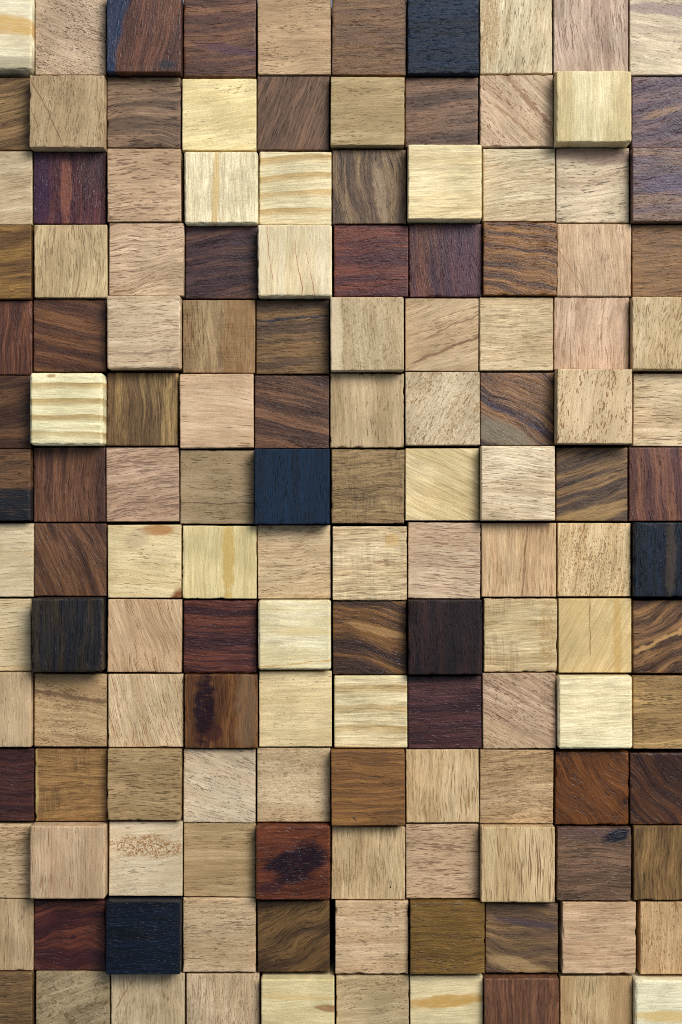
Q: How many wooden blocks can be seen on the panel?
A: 140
